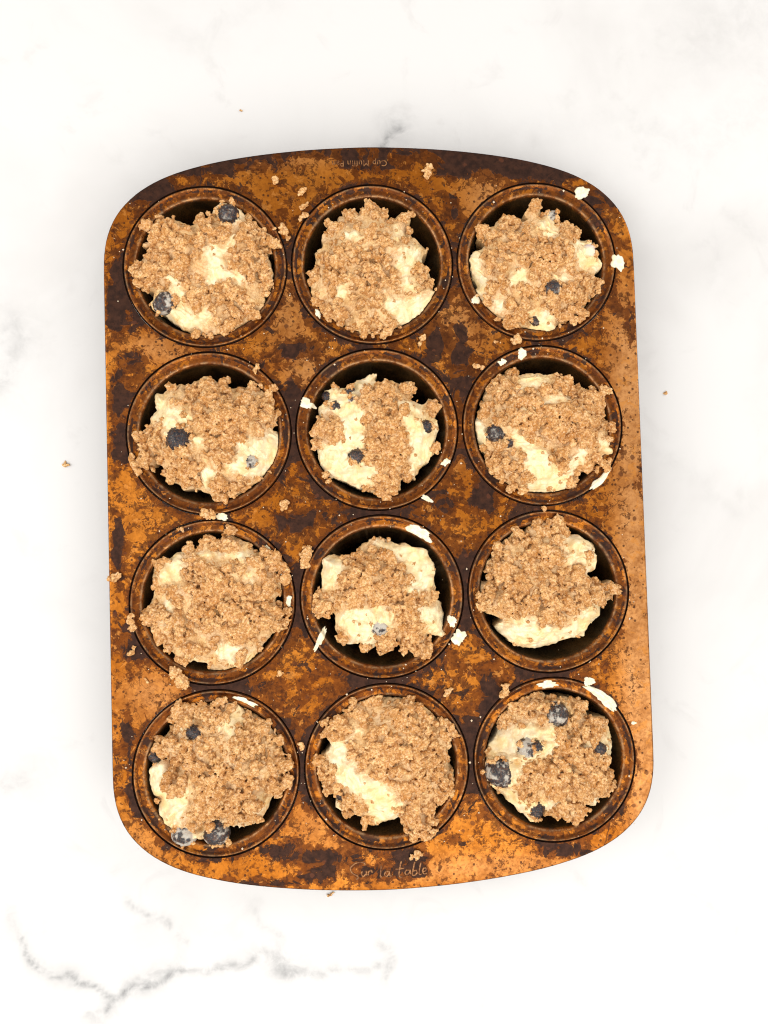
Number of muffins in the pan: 12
